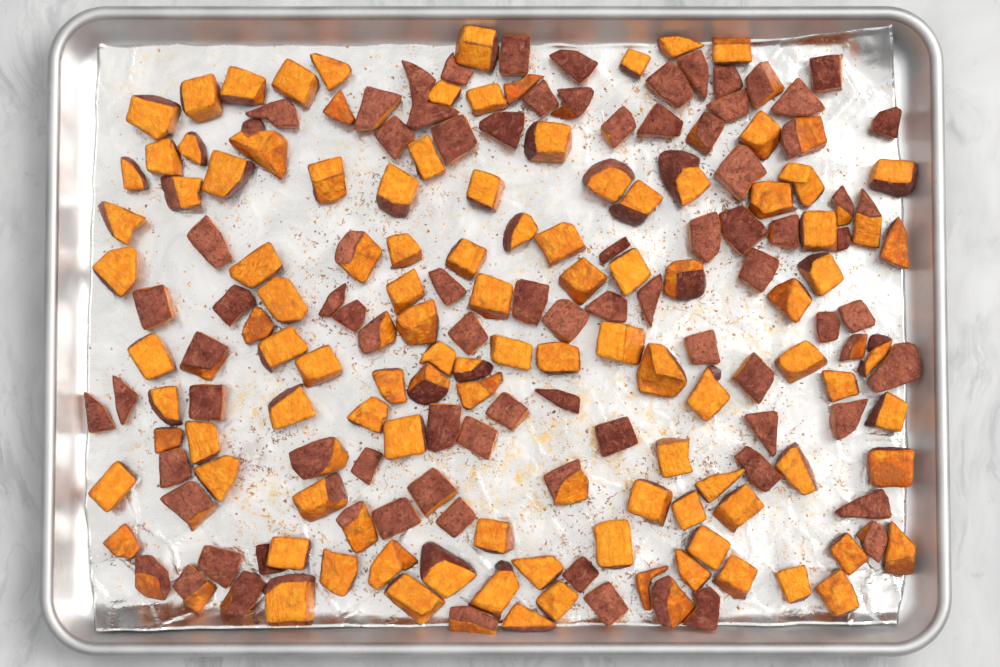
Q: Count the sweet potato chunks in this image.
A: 188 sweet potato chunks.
